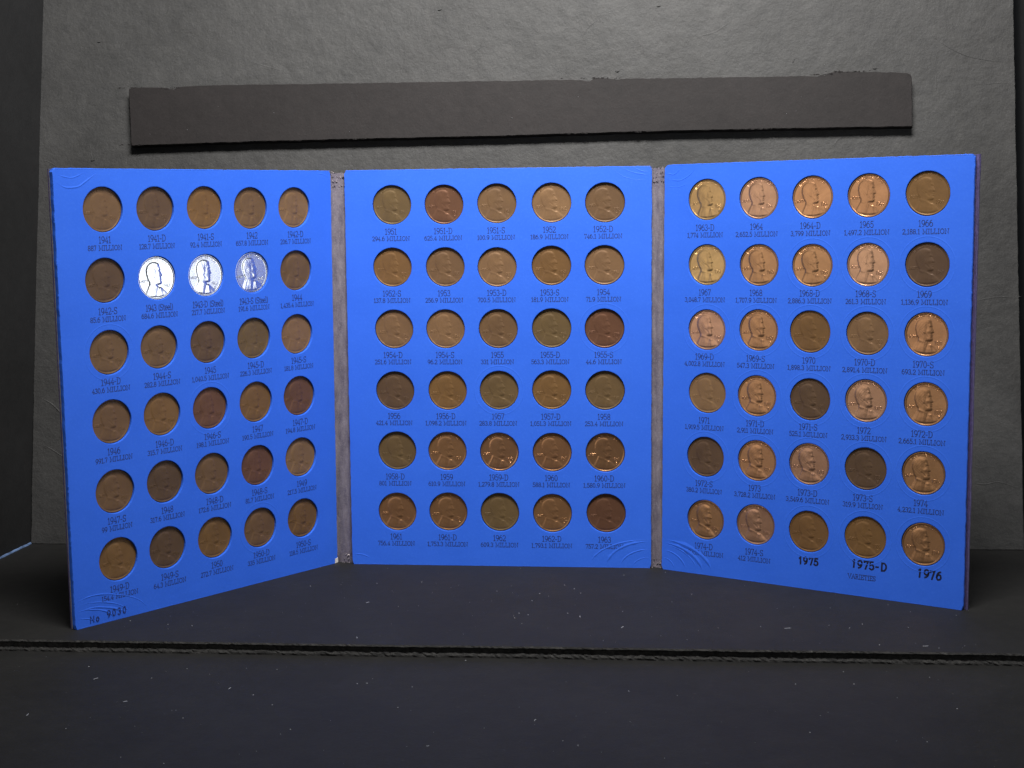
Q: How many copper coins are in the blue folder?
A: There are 87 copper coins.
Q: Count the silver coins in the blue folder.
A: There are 3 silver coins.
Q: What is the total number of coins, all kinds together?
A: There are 90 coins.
